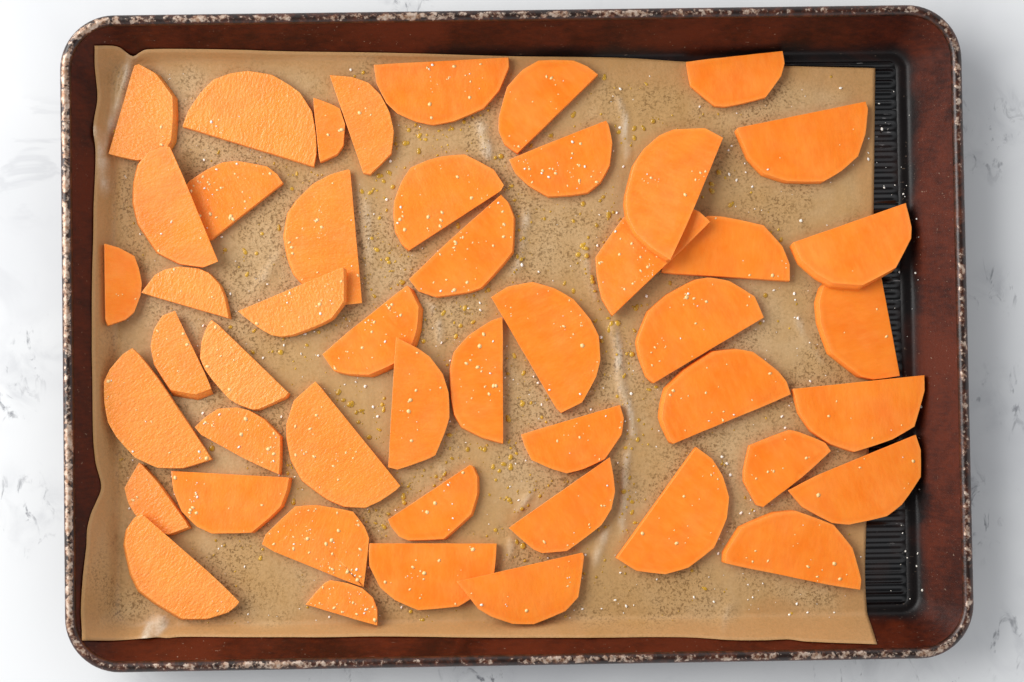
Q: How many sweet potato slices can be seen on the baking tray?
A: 48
